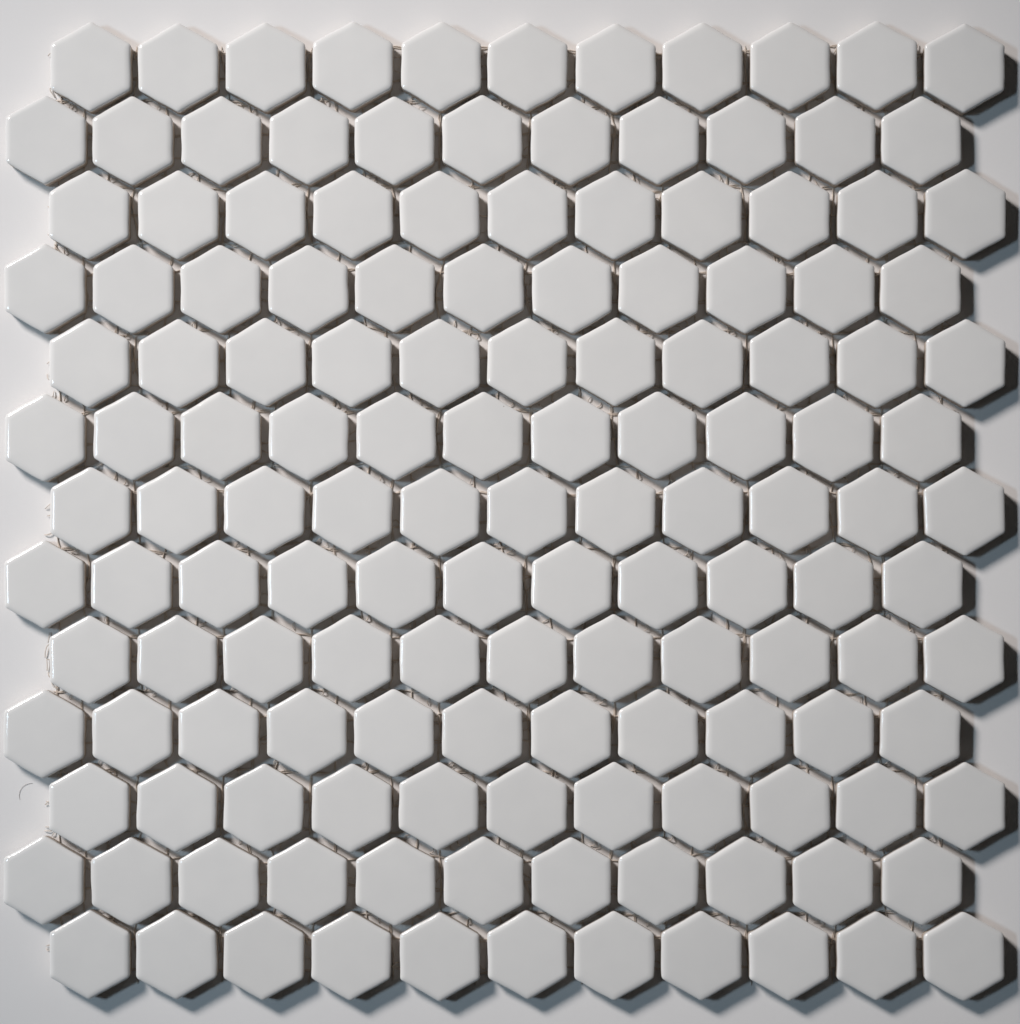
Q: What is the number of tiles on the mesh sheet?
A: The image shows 143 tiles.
